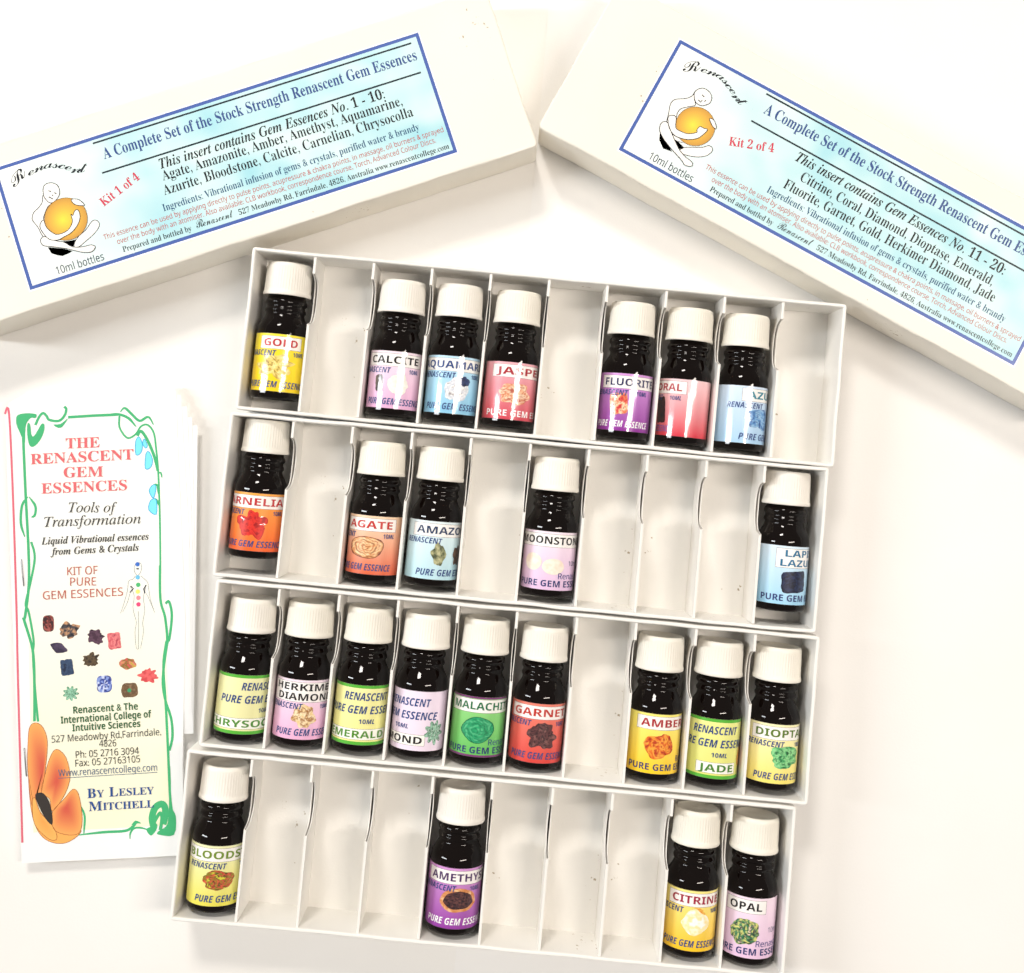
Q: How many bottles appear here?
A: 25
